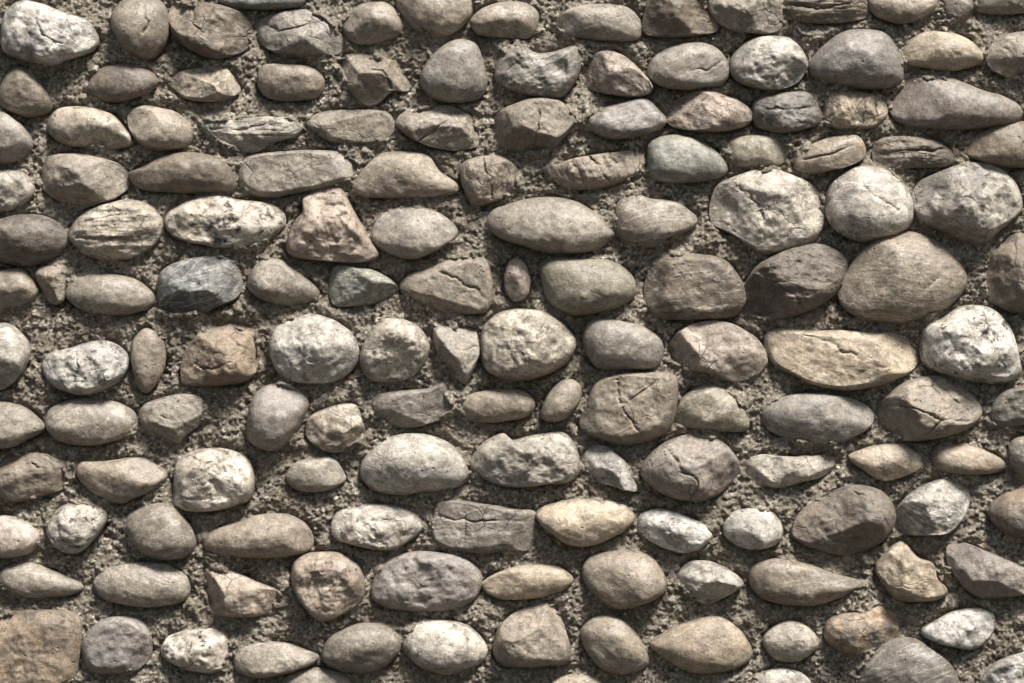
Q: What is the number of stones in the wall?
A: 152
